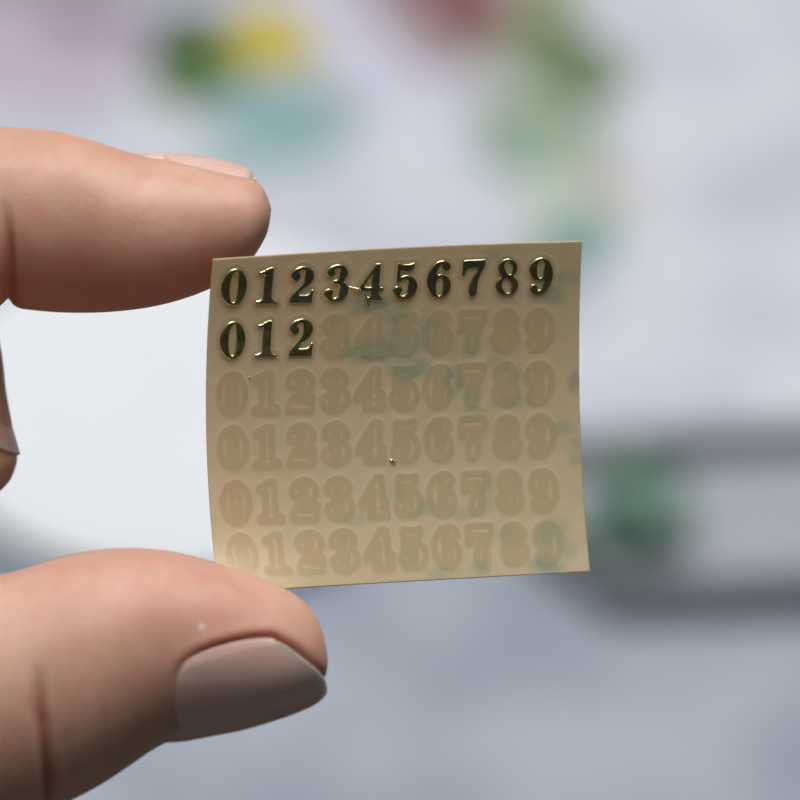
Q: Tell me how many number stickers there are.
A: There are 13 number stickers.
